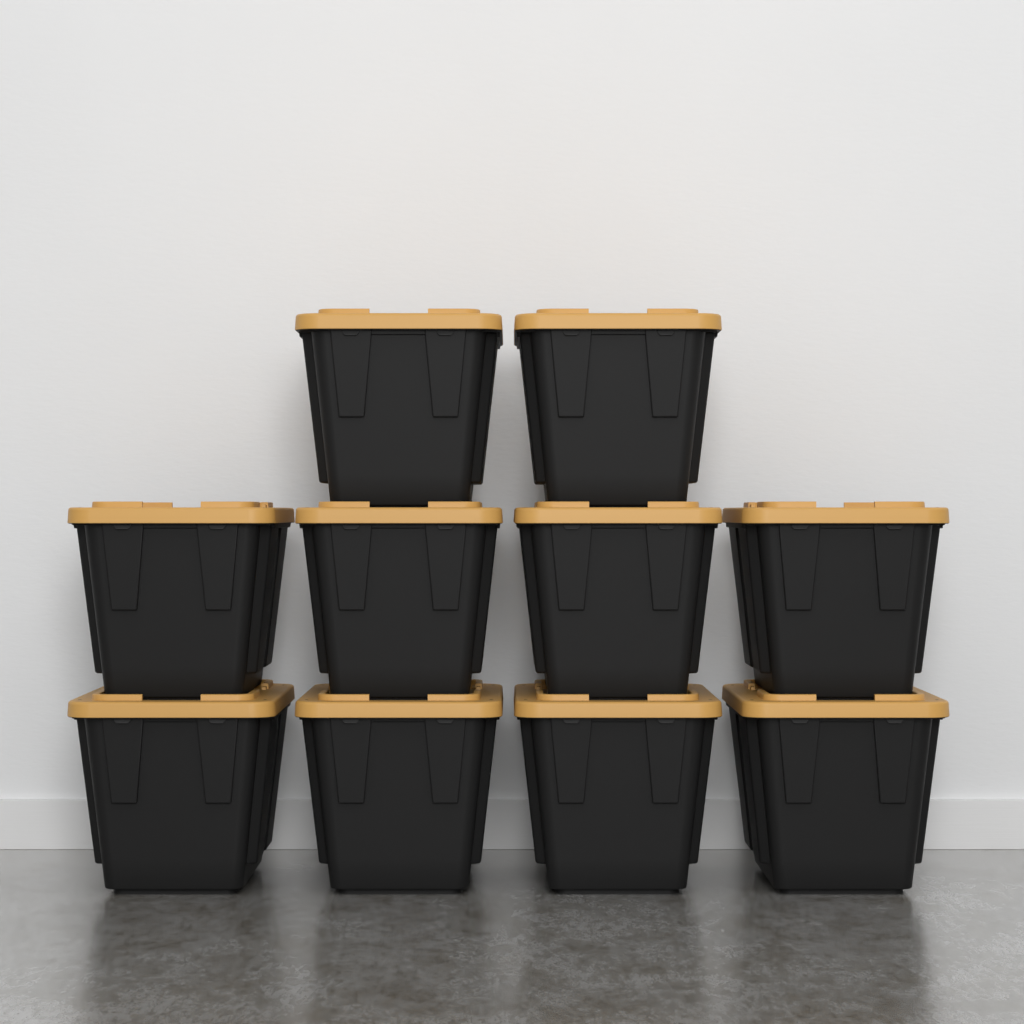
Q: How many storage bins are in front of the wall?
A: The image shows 10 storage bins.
